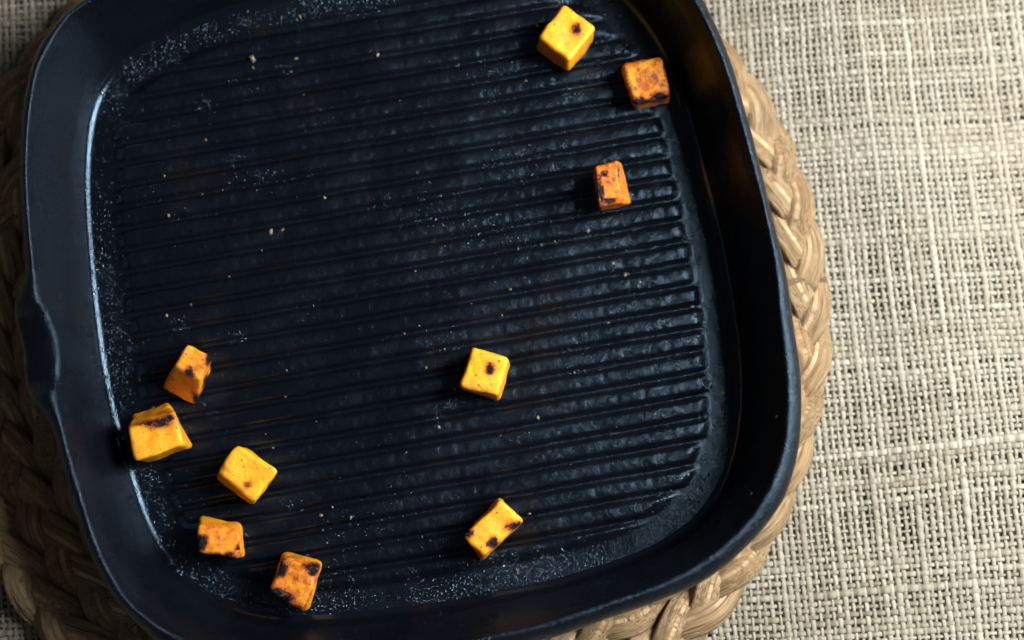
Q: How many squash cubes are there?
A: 10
